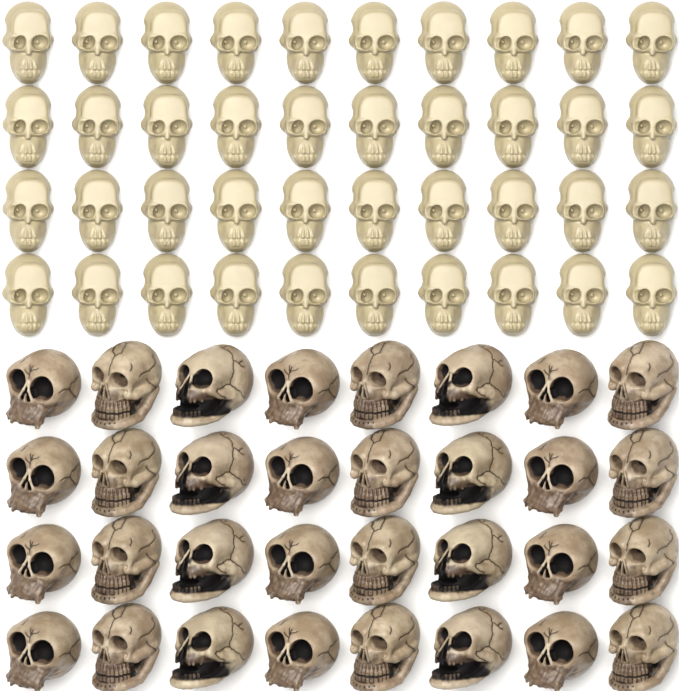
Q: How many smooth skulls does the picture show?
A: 40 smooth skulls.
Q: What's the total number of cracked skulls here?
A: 32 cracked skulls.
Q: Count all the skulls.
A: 72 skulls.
